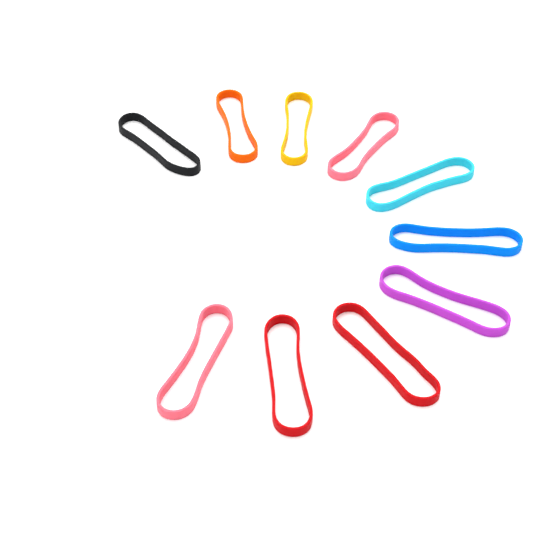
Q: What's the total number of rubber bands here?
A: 10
